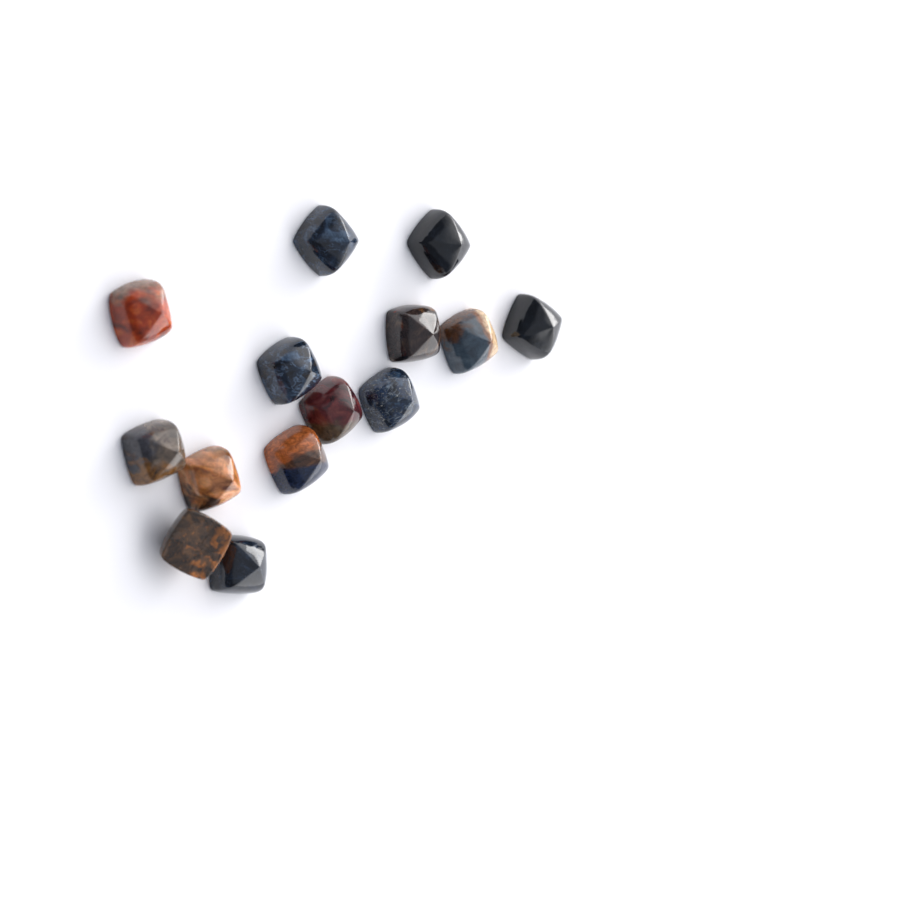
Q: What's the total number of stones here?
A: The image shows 14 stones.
